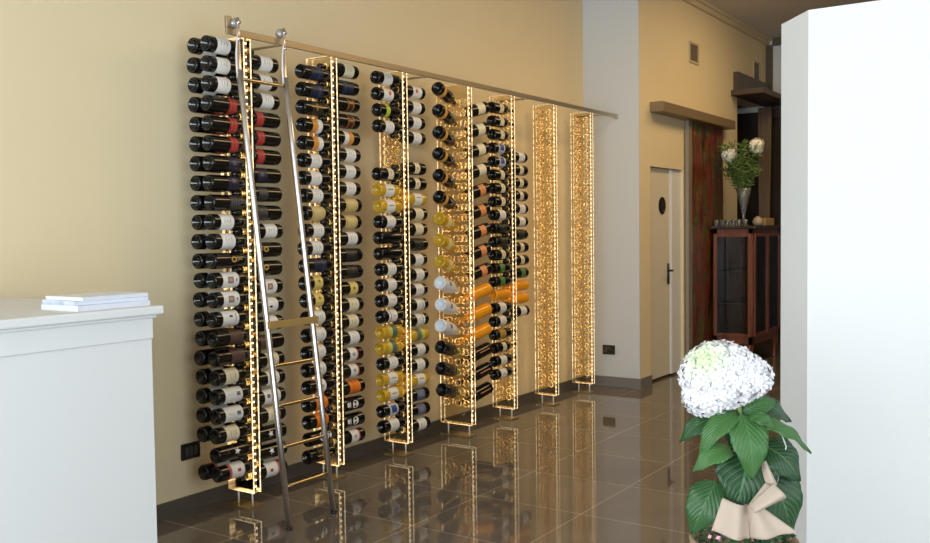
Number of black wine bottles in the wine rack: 200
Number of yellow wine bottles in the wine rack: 12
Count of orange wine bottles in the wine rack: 6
